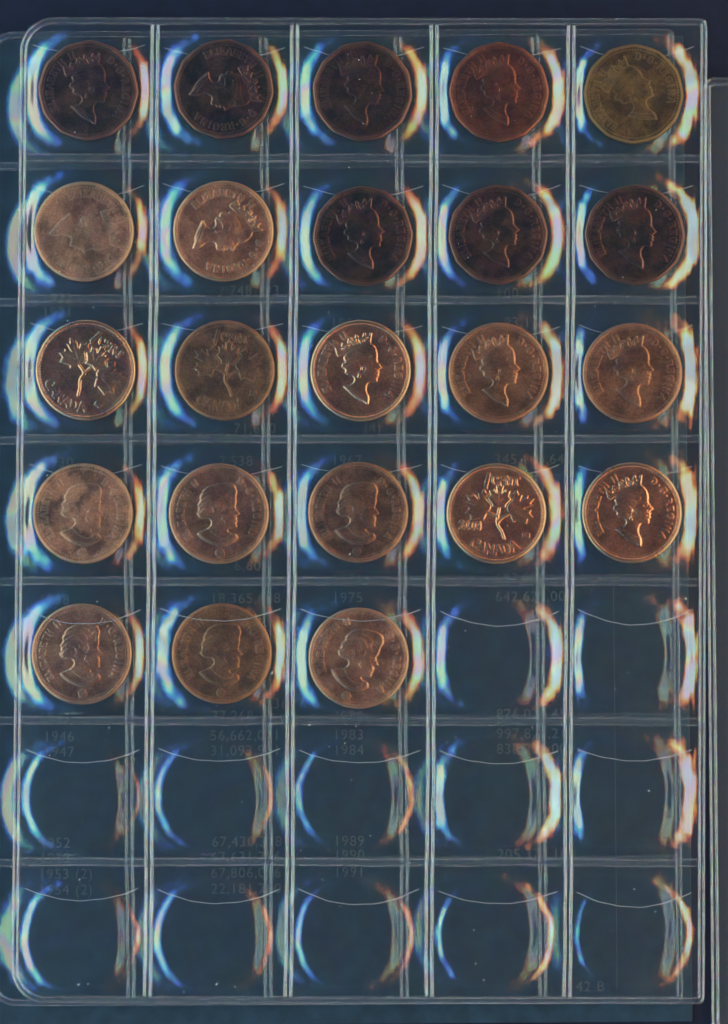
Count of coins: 23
